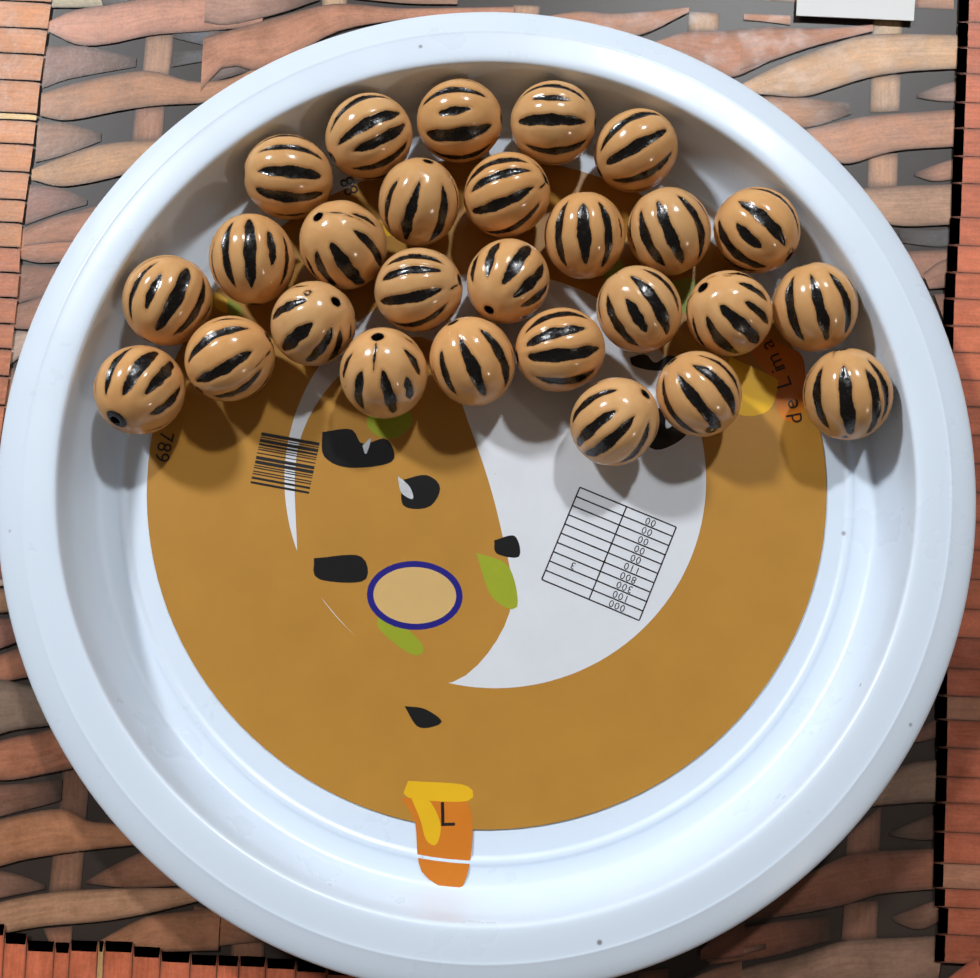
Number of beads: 27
